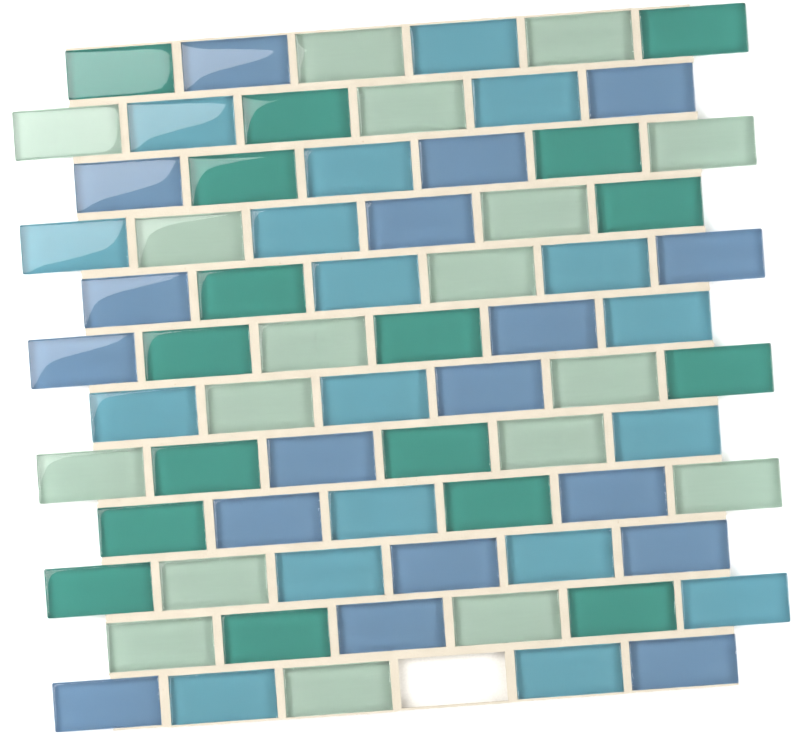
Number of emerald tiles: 17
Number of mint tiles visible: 18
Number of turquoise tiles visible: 18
